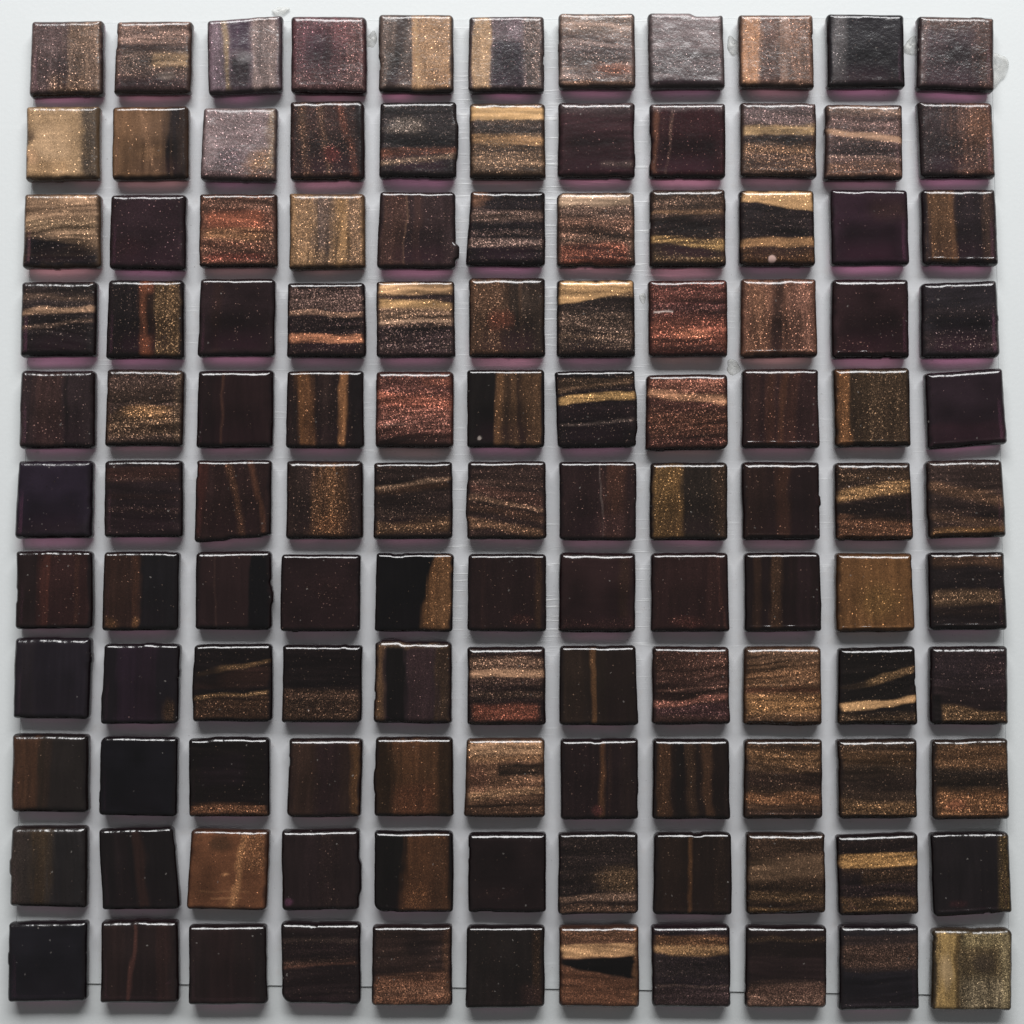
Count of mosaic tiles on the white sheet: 121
